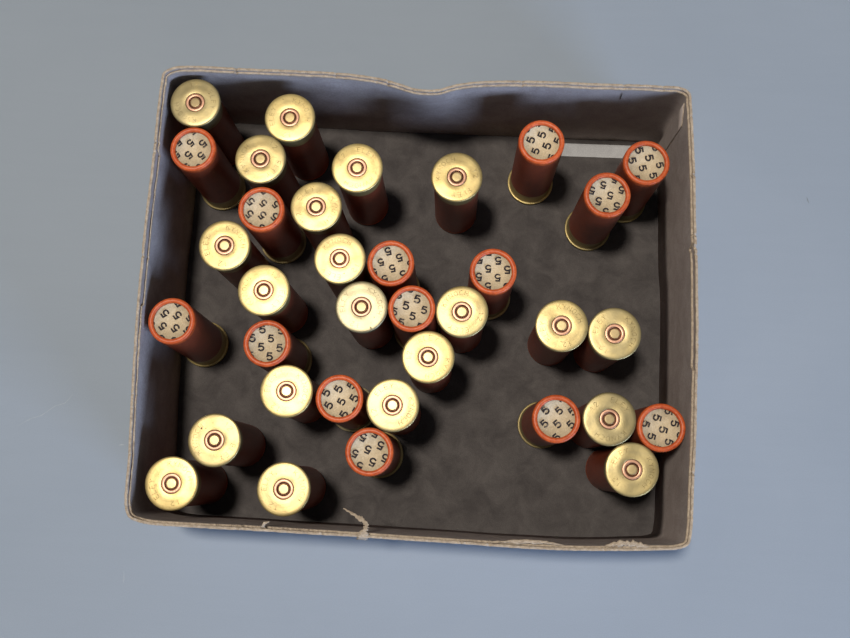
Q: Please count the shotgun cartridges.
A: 35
